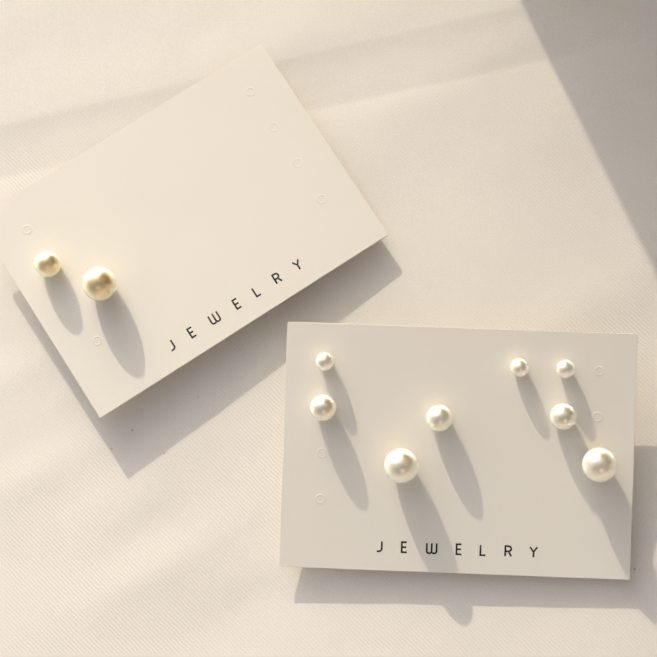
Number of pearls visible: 10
